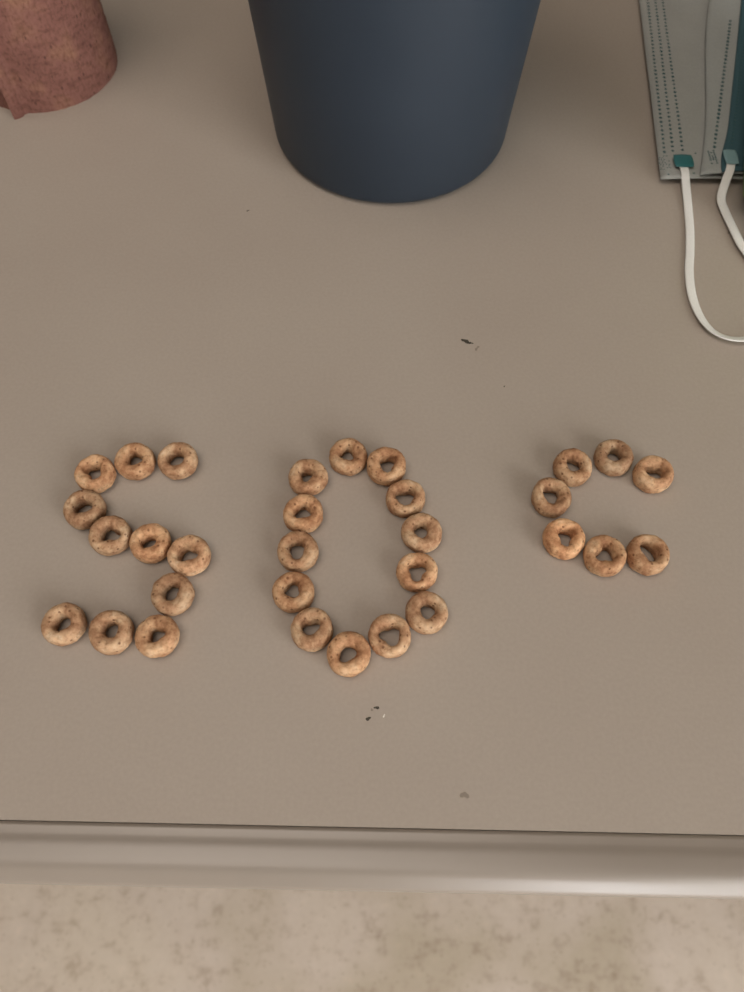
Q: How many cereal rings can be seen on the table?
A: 31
